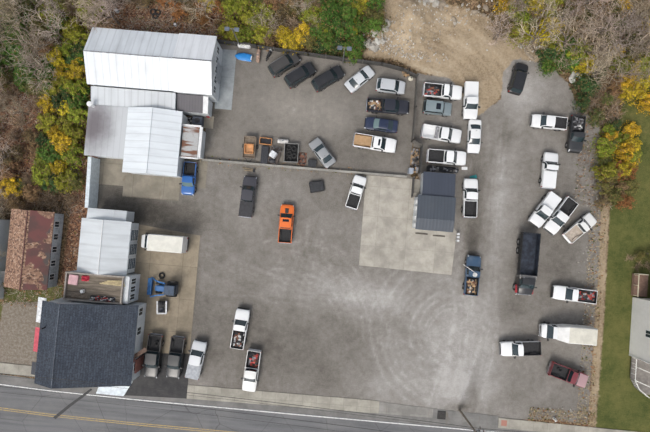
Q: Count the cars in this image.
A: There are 10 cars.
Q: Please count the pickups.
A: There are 26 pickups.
